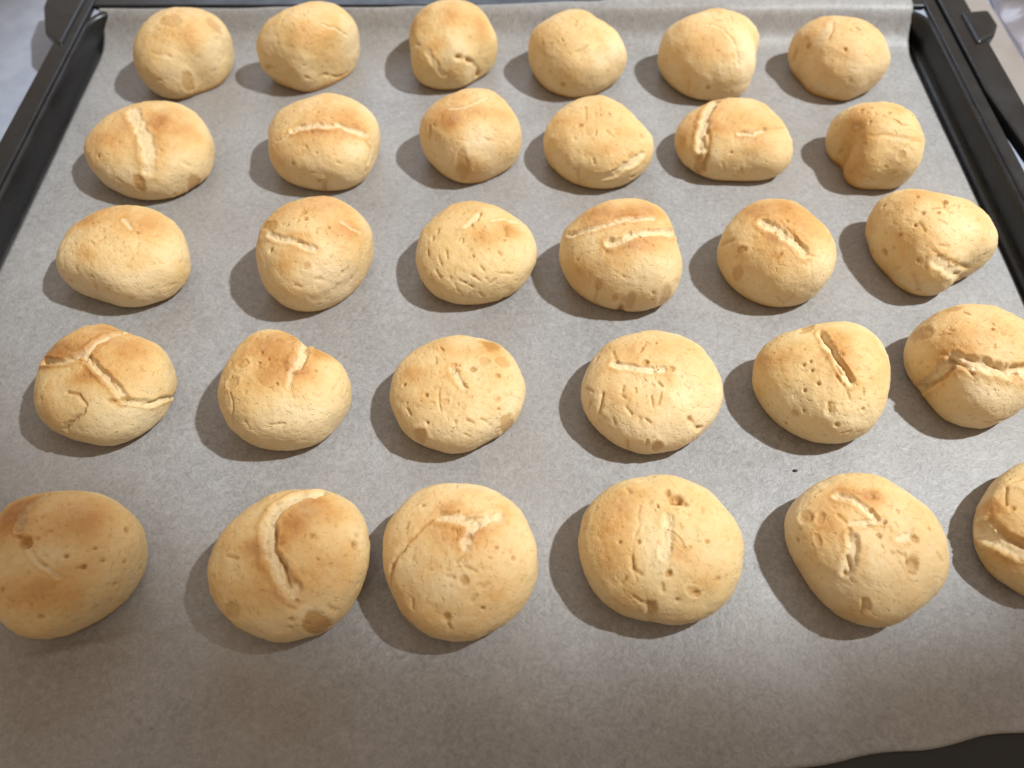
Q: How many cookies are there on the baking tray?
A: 30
